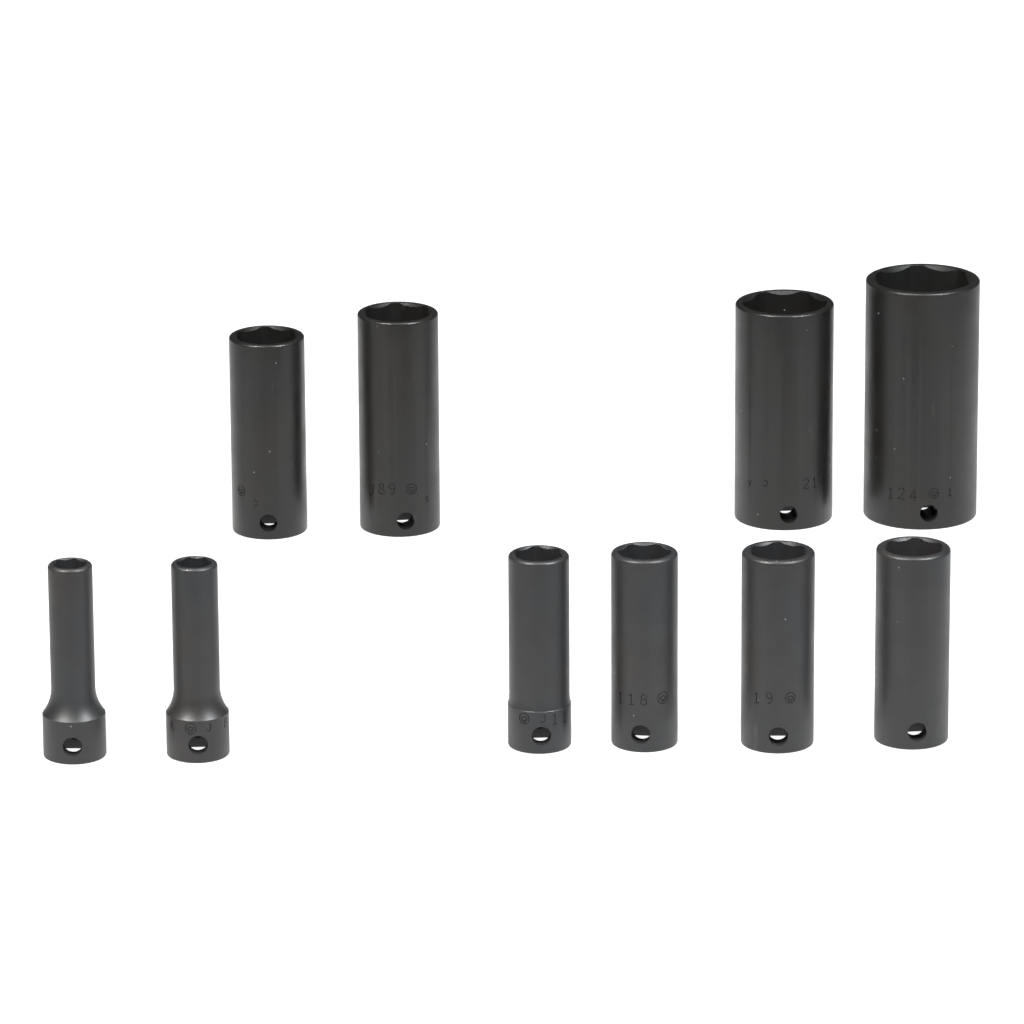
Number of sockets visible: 10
